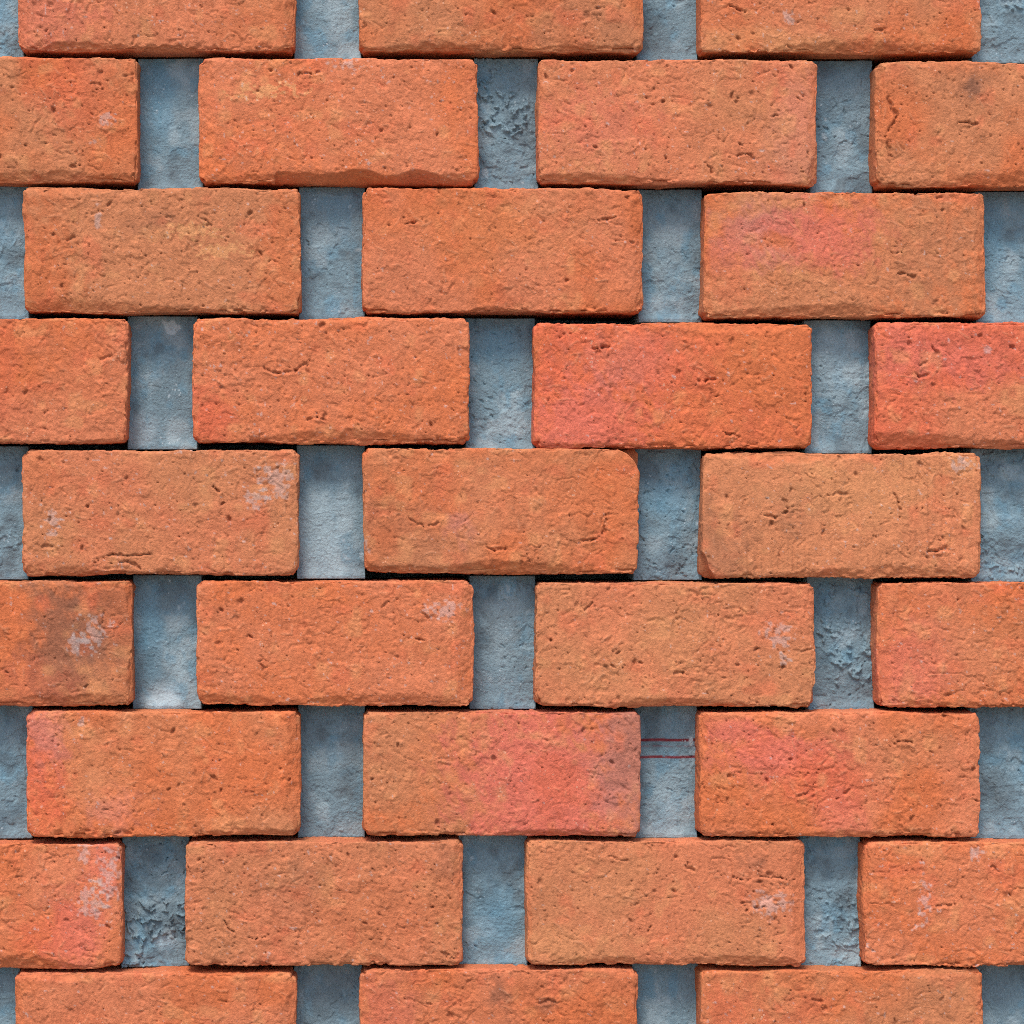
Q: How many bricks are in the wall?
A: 31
